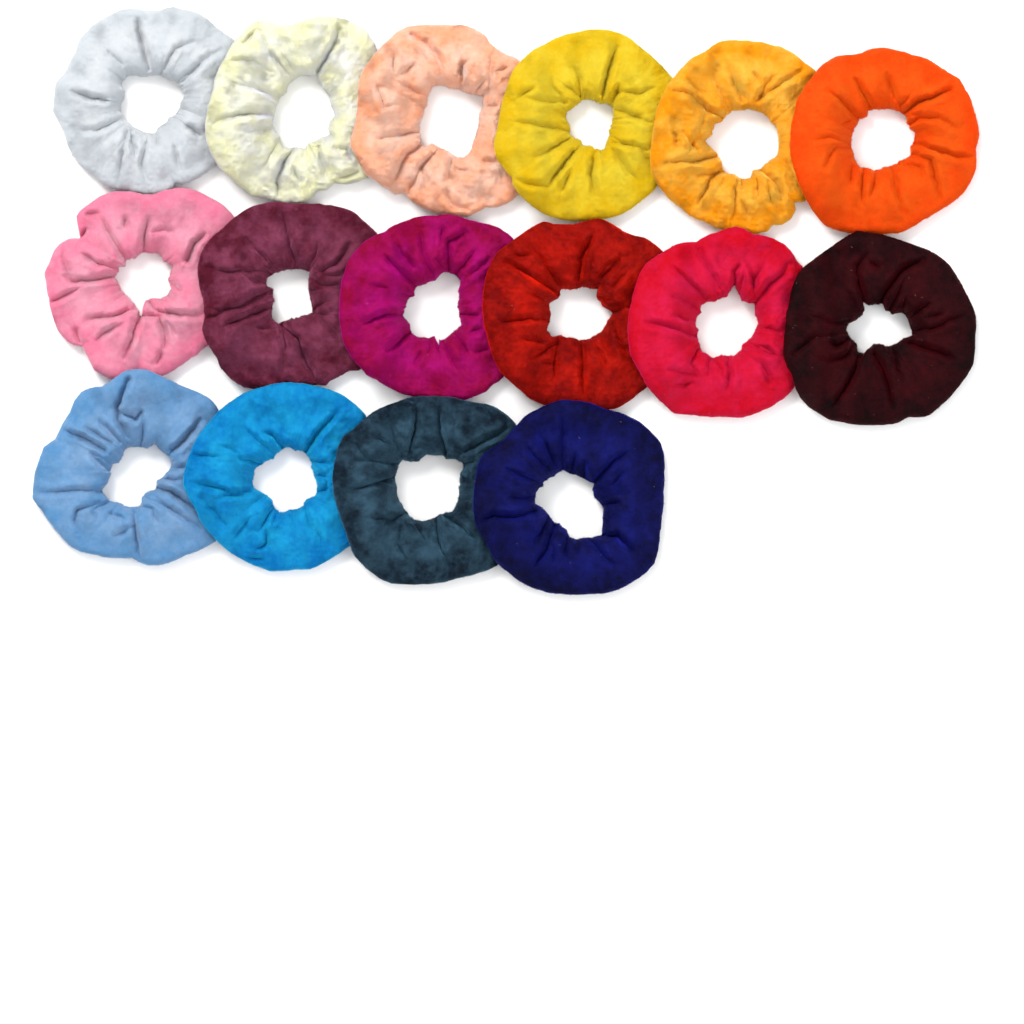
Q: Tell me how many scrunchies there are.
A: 16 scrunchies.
